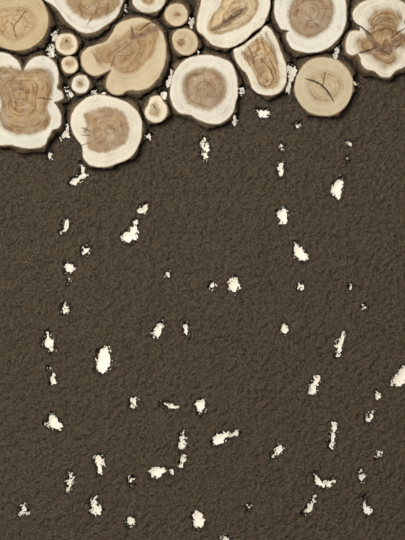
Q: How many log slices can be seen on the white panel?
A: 18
